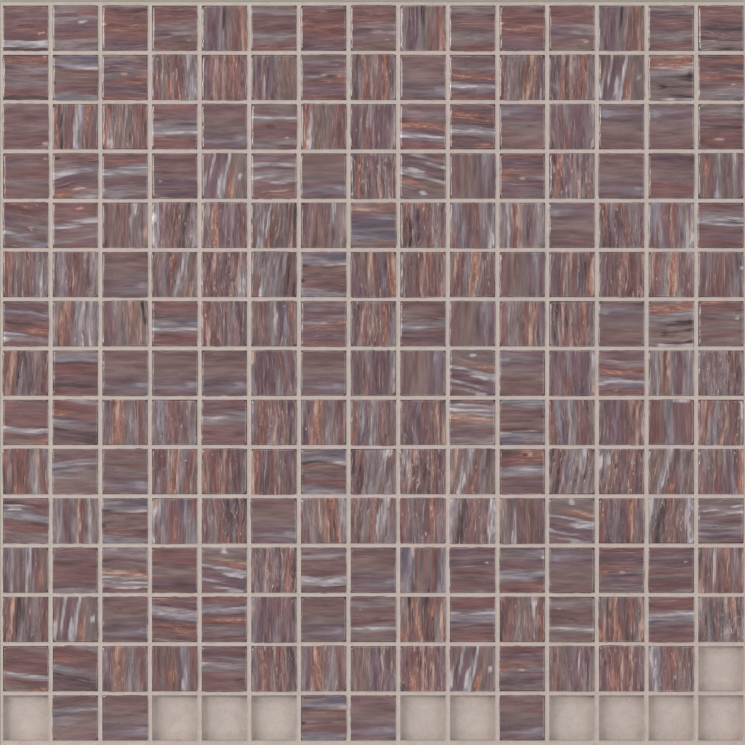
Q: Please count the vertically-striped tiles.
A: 110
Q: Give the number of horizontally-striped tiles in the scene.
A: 104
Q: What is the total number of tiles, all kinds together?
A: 214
